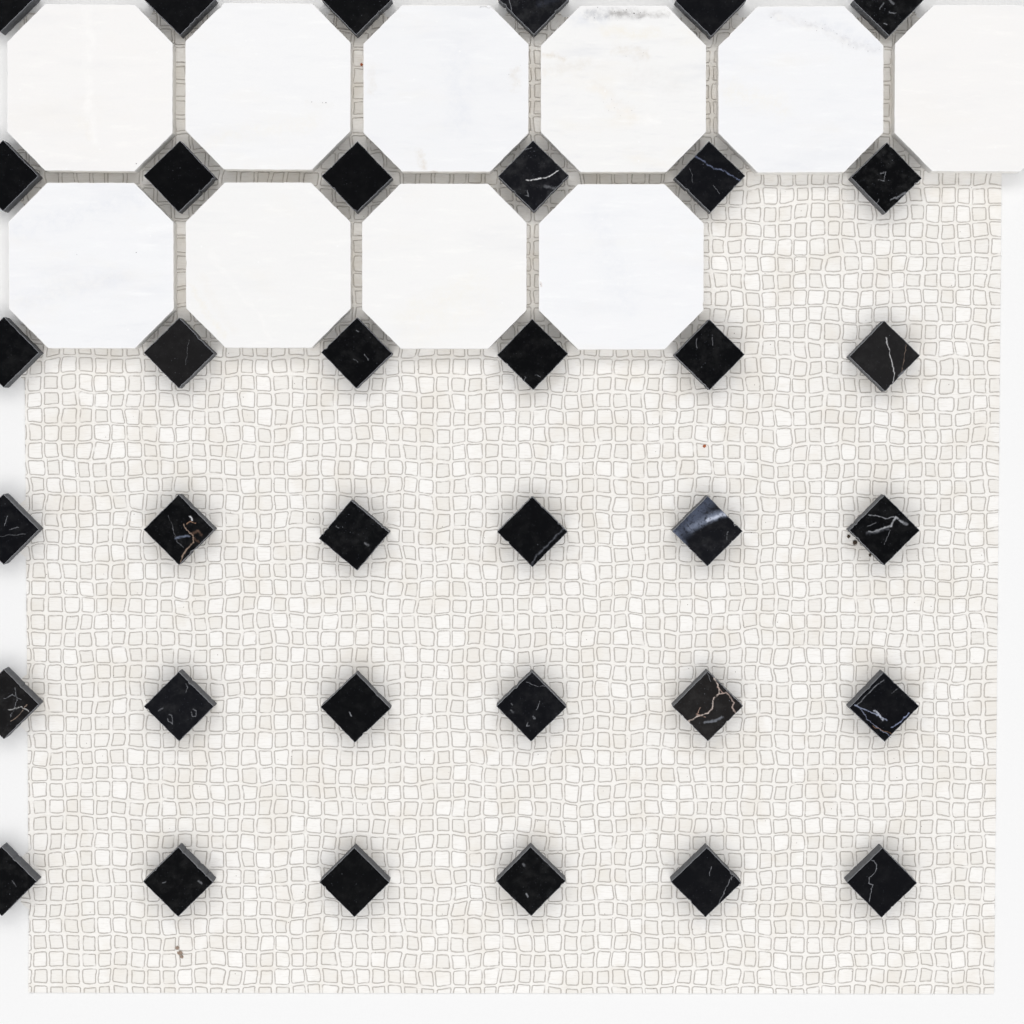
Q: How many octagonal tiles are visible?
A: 10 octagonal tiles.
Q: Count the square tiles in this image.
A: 36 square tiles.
